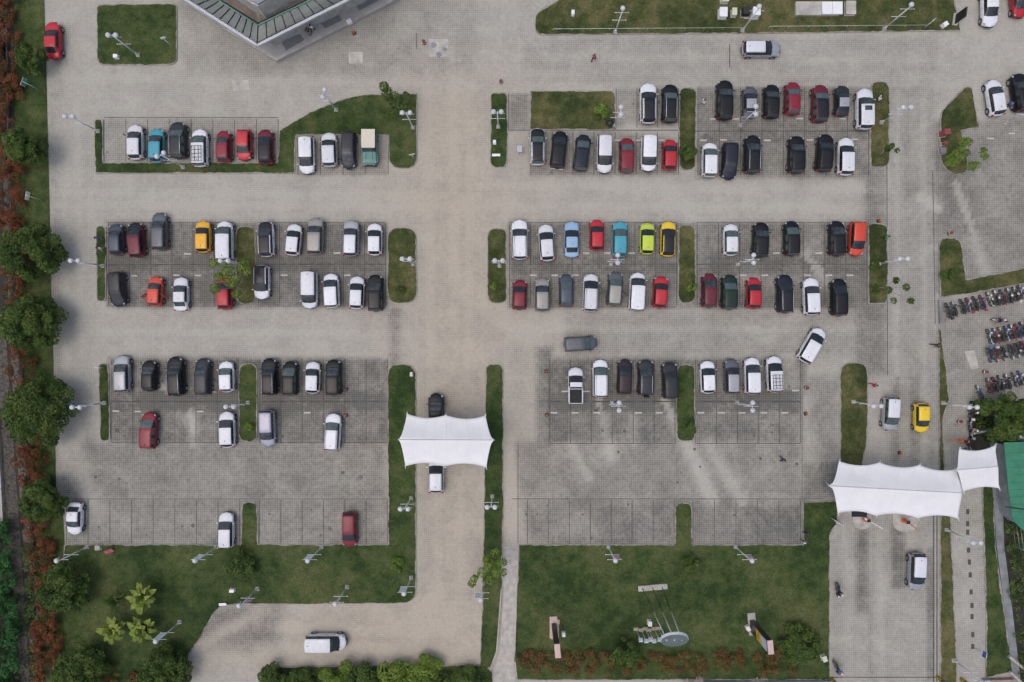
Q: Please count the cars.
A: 116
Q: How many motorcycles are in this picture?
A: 38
